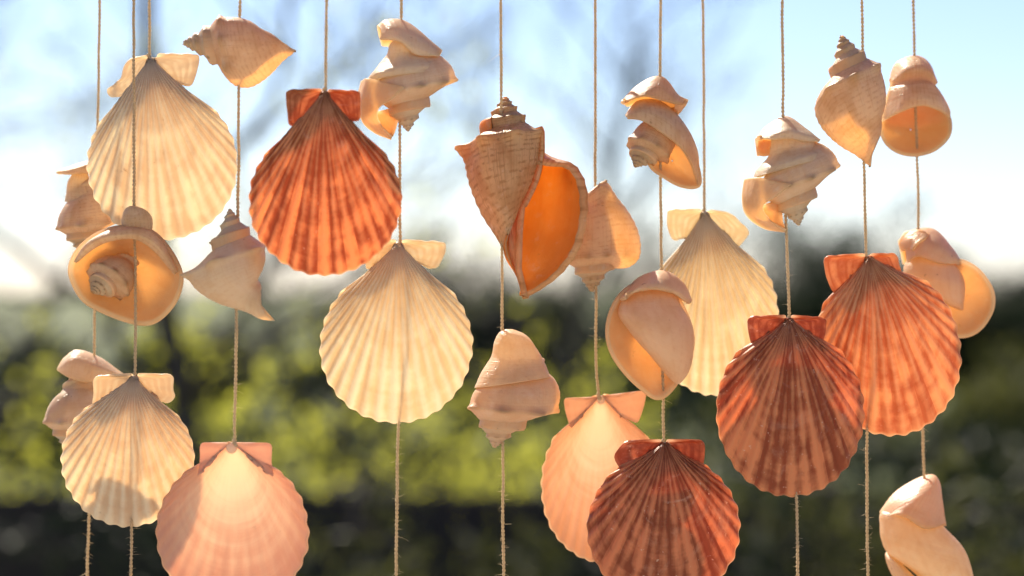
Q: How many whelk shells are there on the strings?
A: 16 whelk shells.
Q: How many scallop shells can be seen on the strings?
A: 10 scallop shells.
